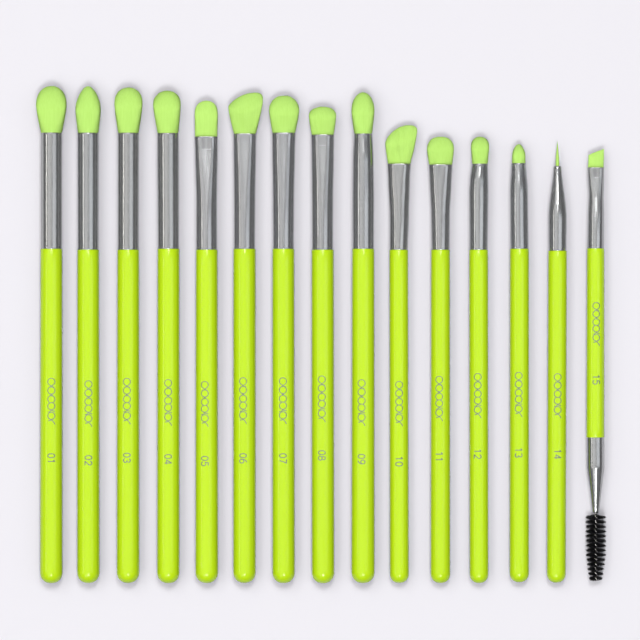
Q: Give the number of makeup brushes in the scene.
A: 15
